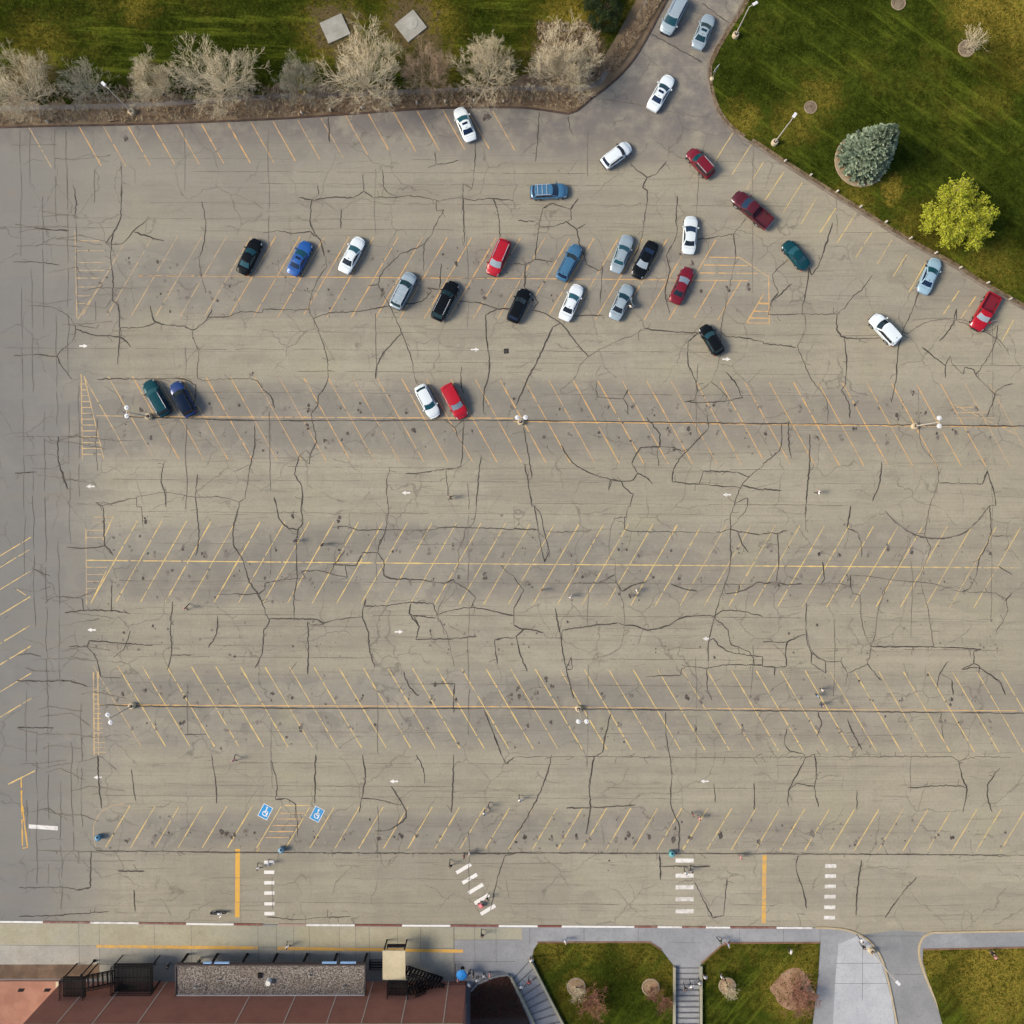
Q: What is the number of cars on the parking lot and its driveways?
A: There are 31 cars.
